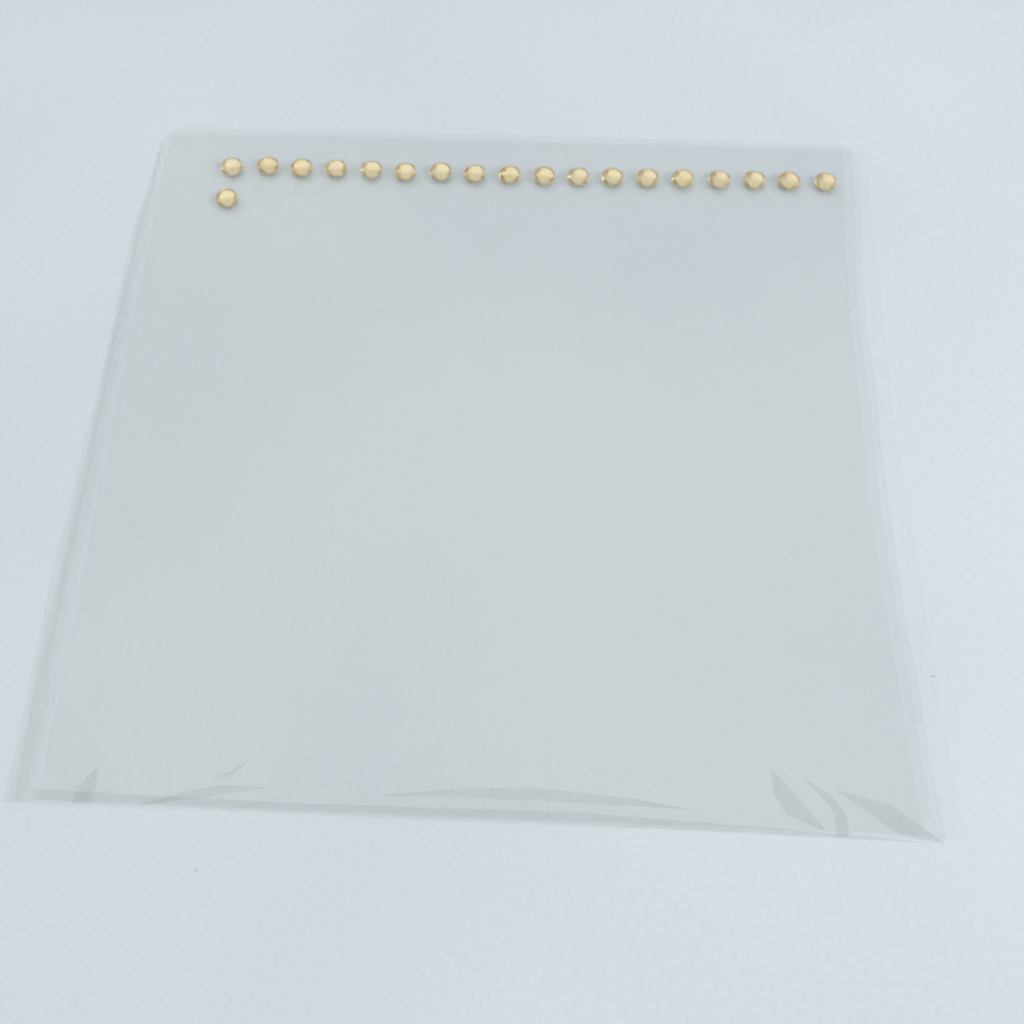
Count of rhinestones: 19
